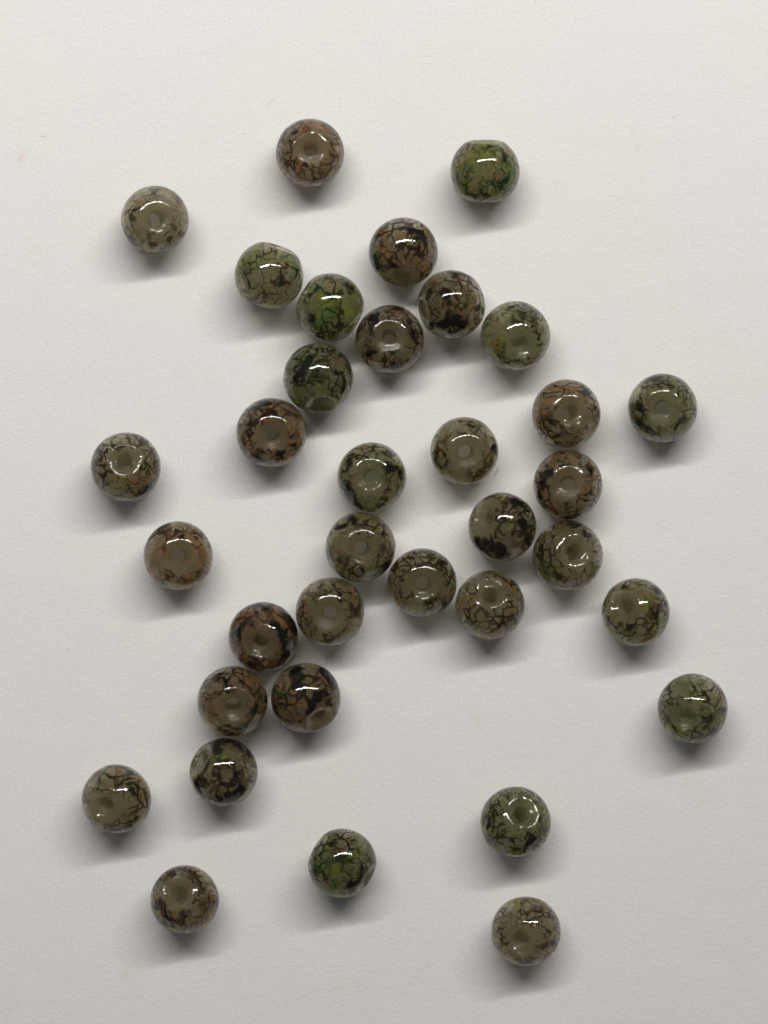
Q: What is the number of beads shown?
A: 35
